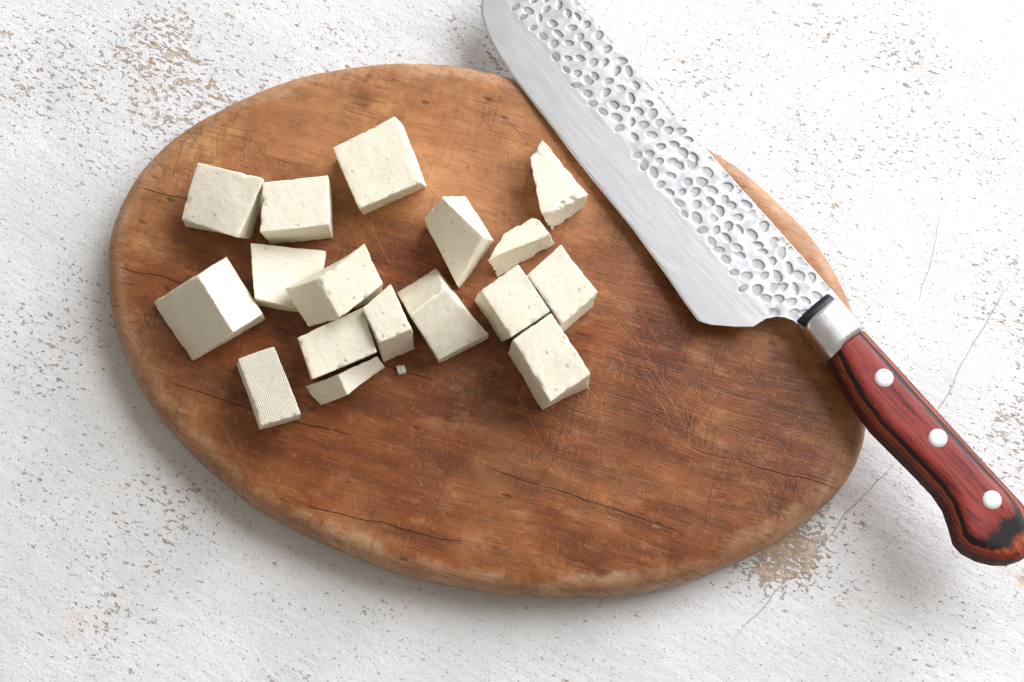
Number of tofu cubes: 17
